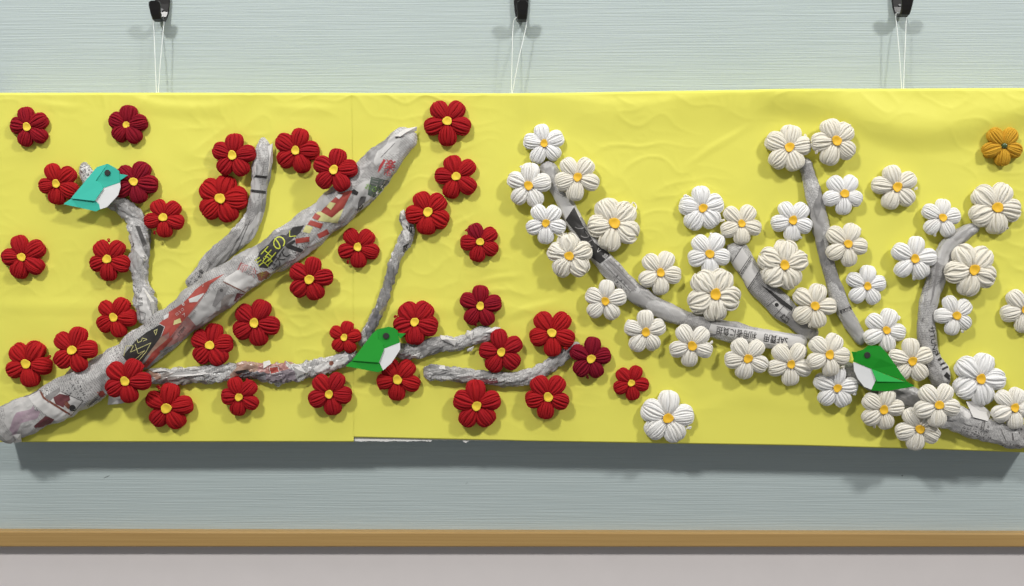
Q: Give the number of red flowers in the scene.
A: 36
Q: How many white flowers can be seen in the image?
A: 41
